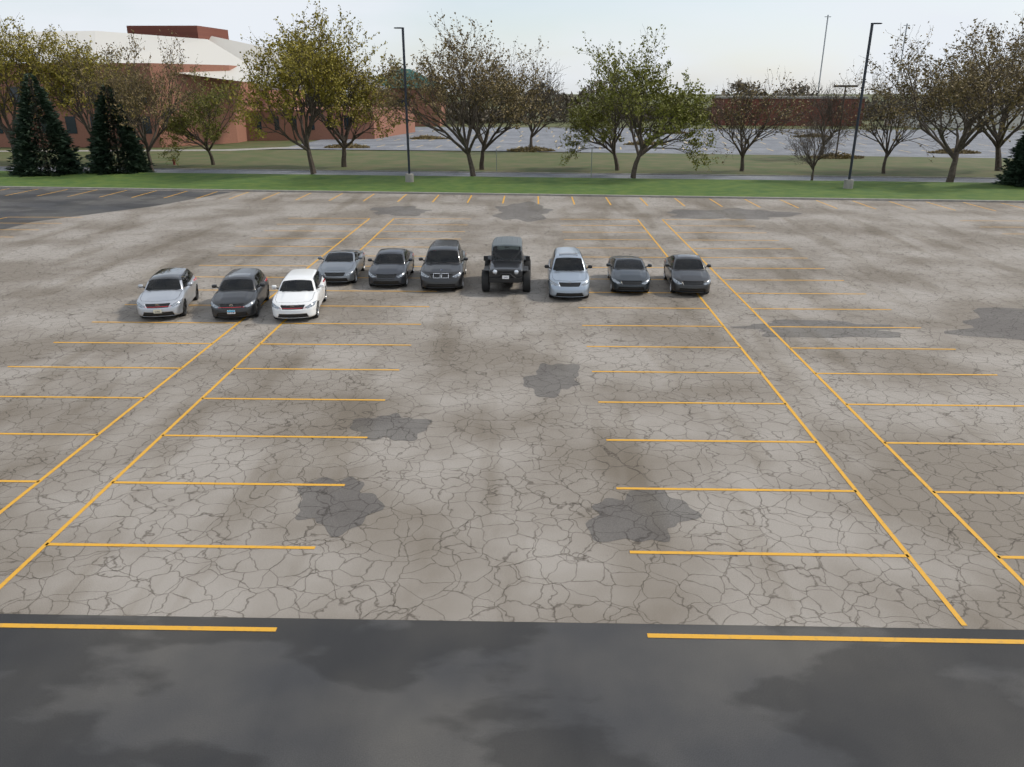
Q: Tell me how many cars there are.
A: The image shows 10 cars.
